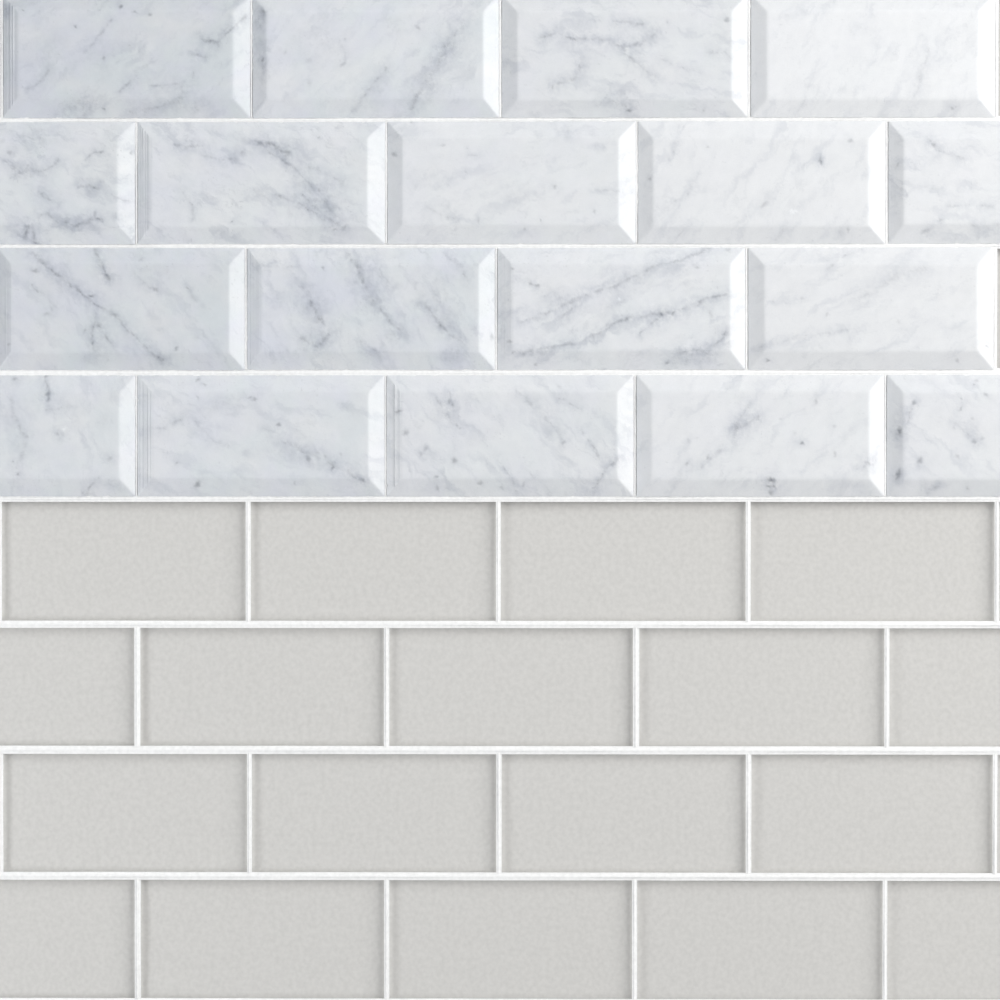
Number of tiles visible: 18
